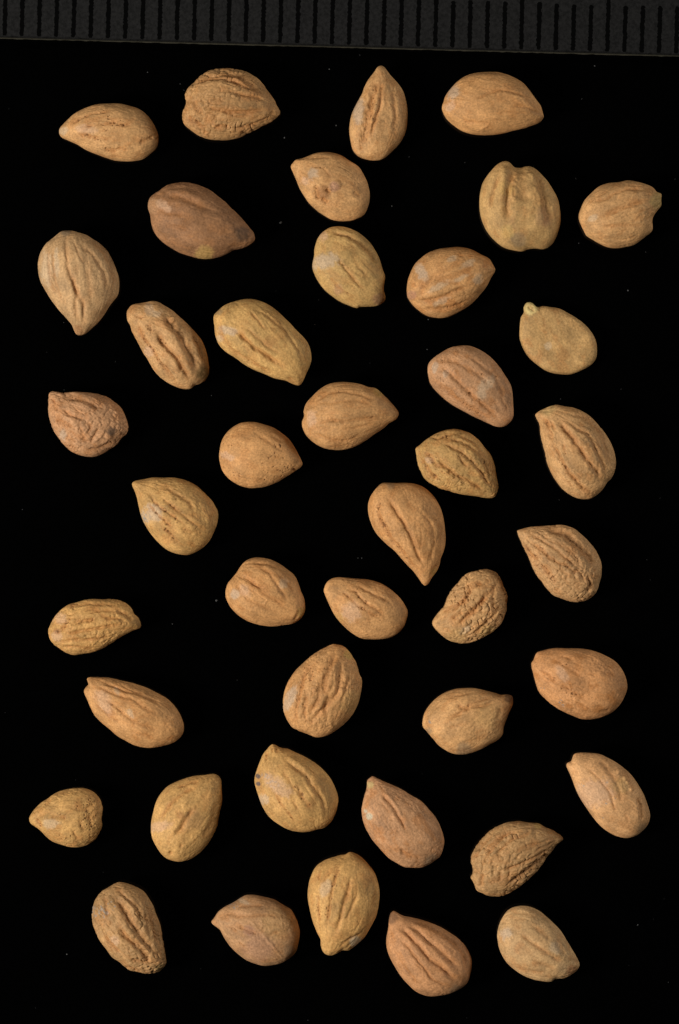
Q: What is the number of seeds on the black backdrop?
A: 42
